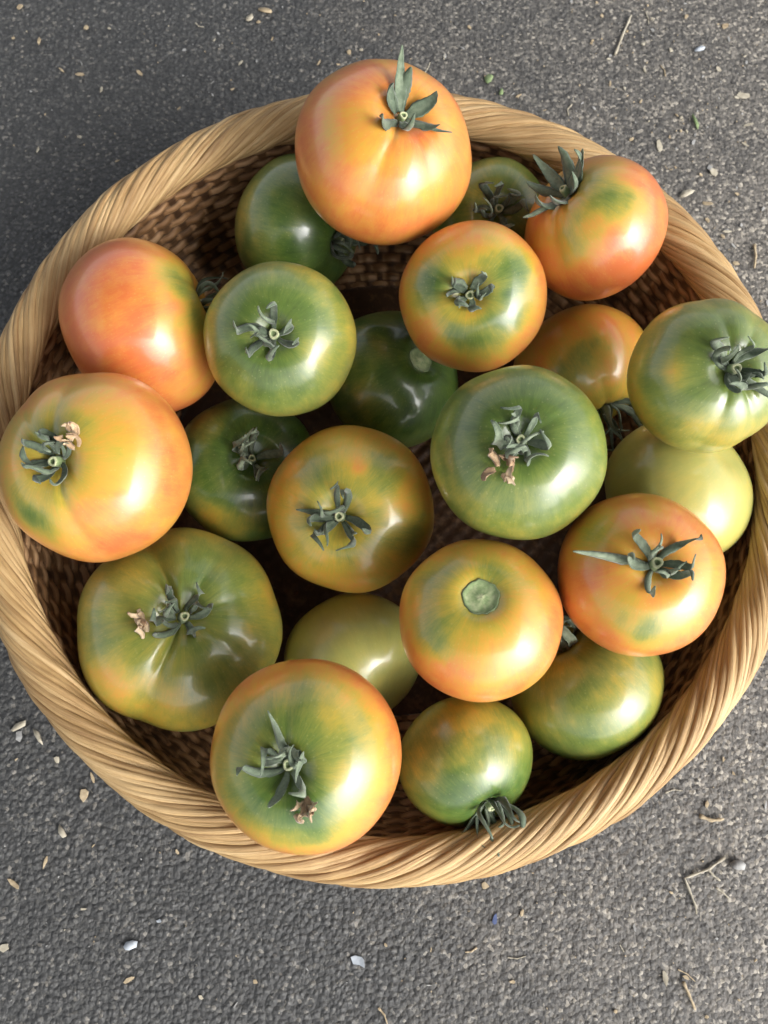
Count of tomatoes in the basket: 22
